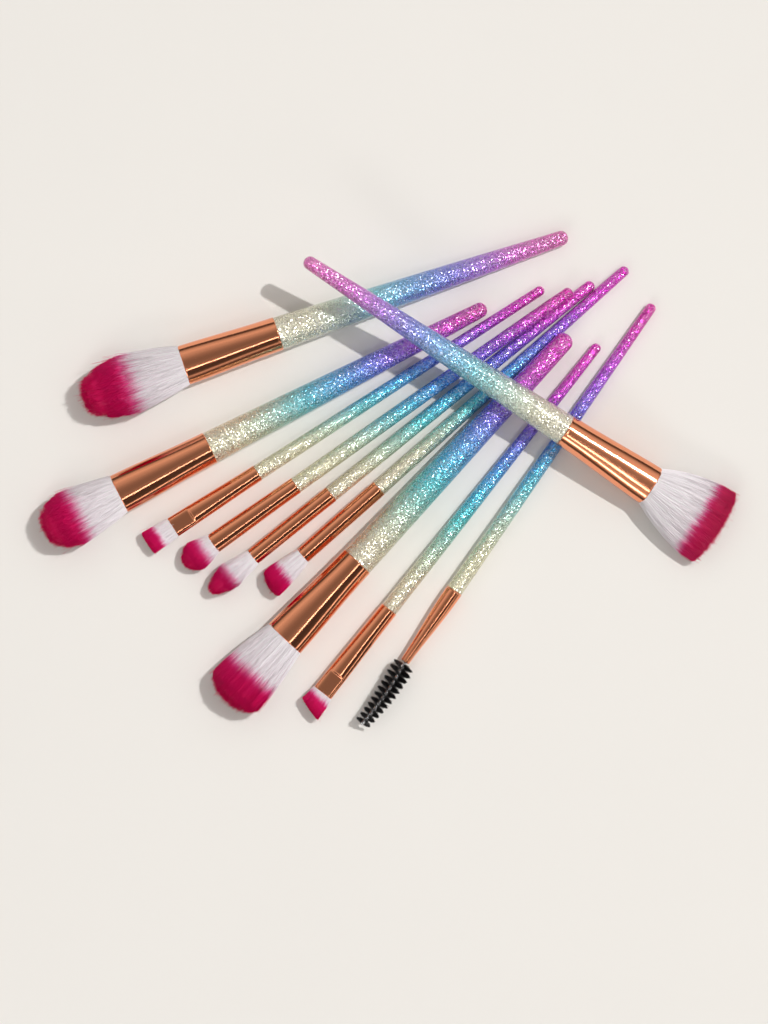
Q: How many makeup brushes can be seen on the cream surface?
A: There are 10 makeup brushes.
